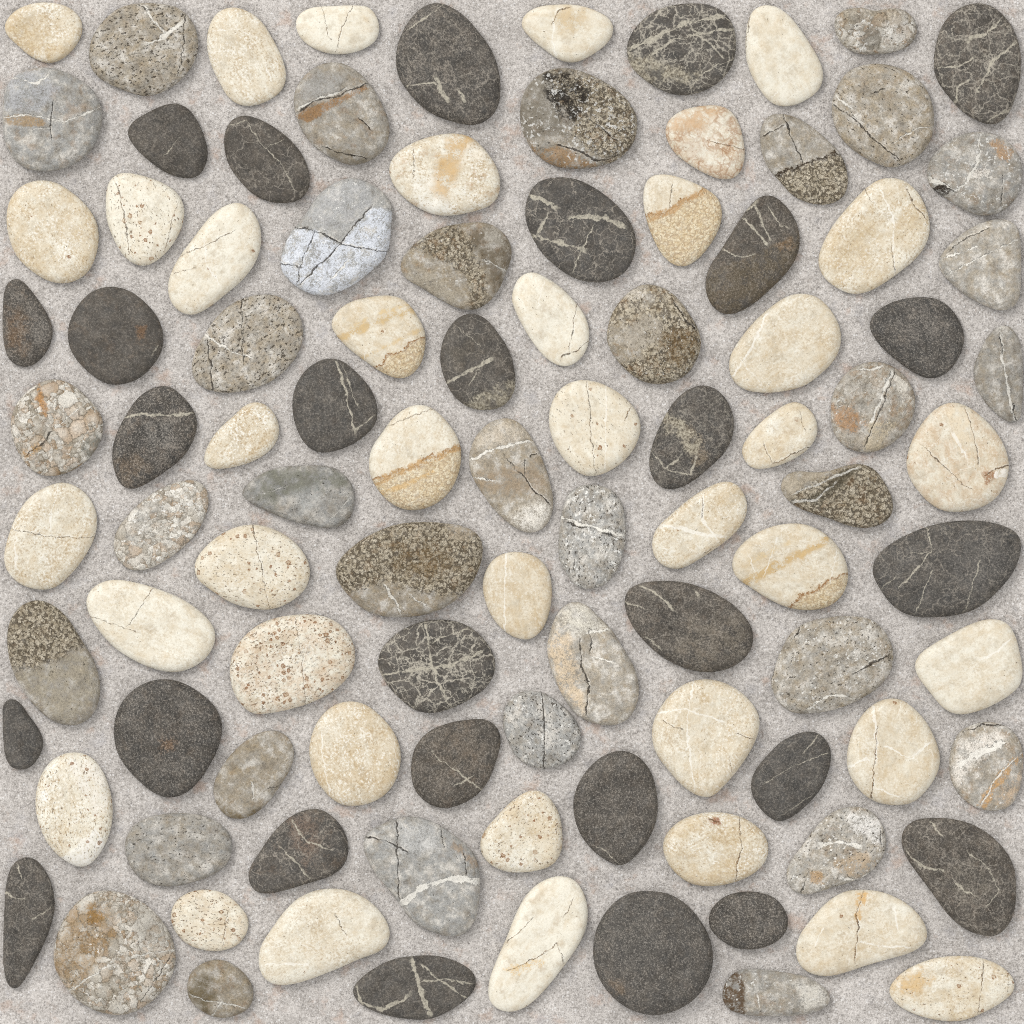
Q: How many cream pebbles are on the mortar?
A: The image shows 39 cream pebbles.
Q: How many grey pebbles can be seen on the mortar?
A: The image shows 34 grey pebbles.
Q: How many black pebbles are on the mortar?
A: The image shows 28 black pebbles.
